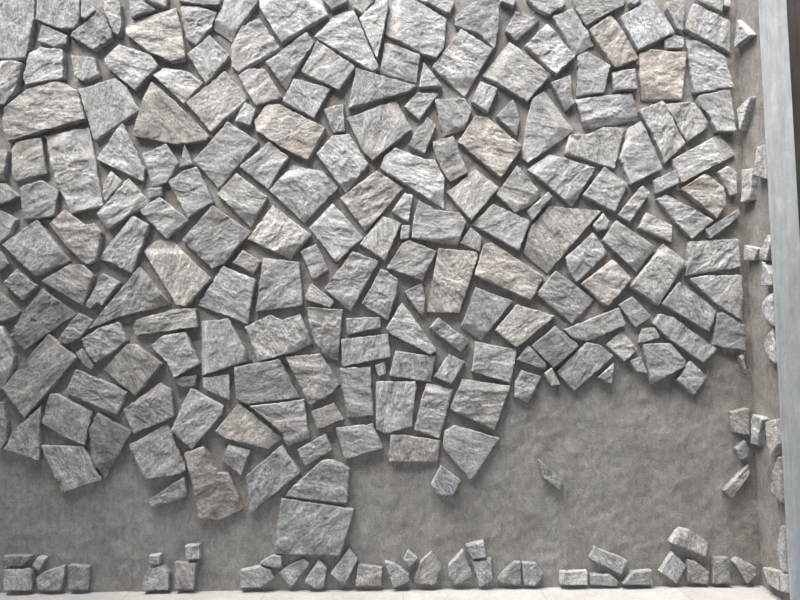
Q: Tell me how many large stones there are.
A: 145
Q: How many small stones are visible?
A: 126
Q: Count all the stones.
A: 271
